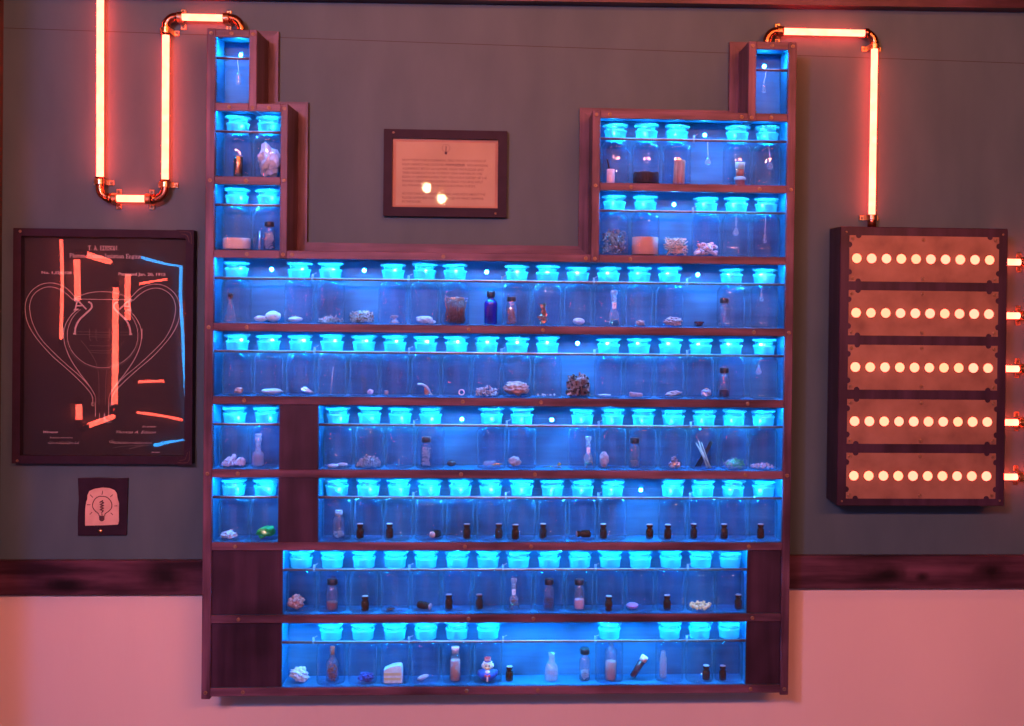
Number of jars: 101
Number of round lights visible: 50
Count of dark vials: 24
